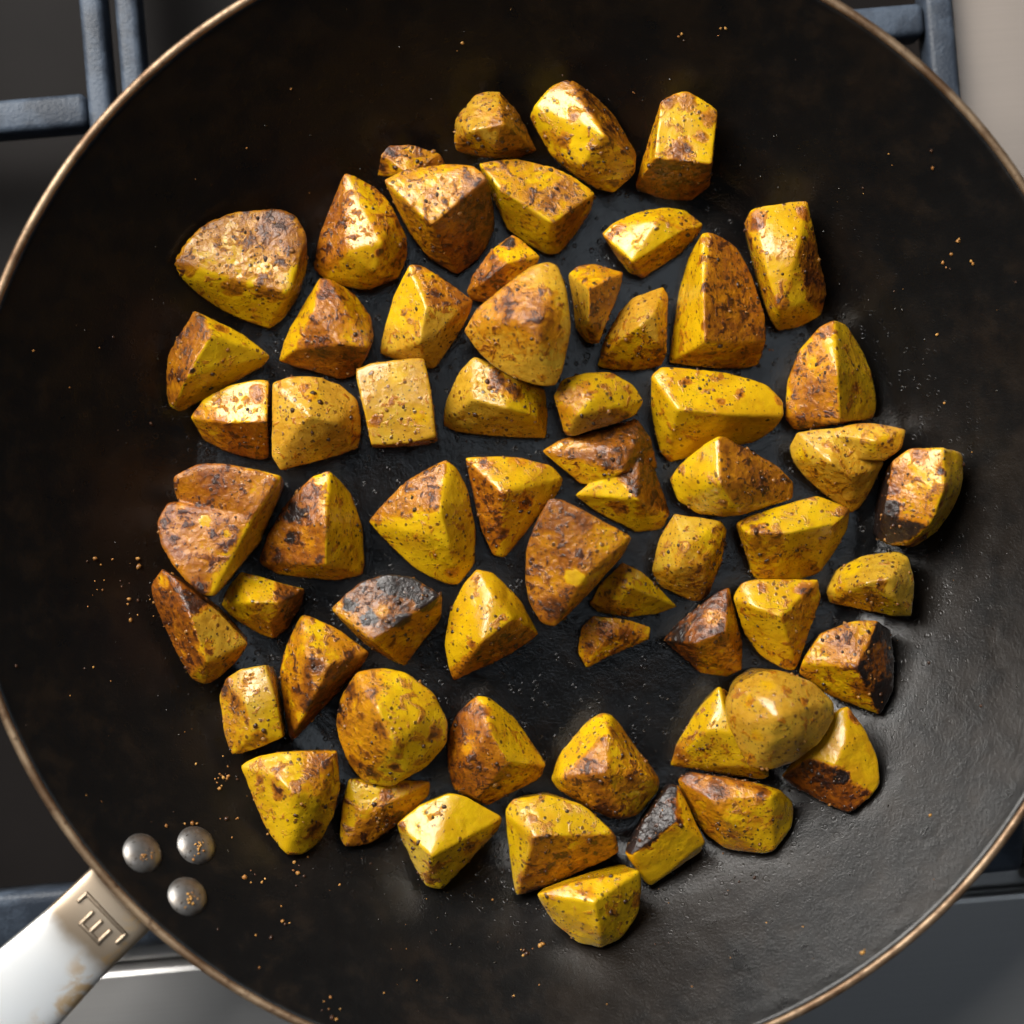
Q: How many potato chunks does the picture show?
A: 61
